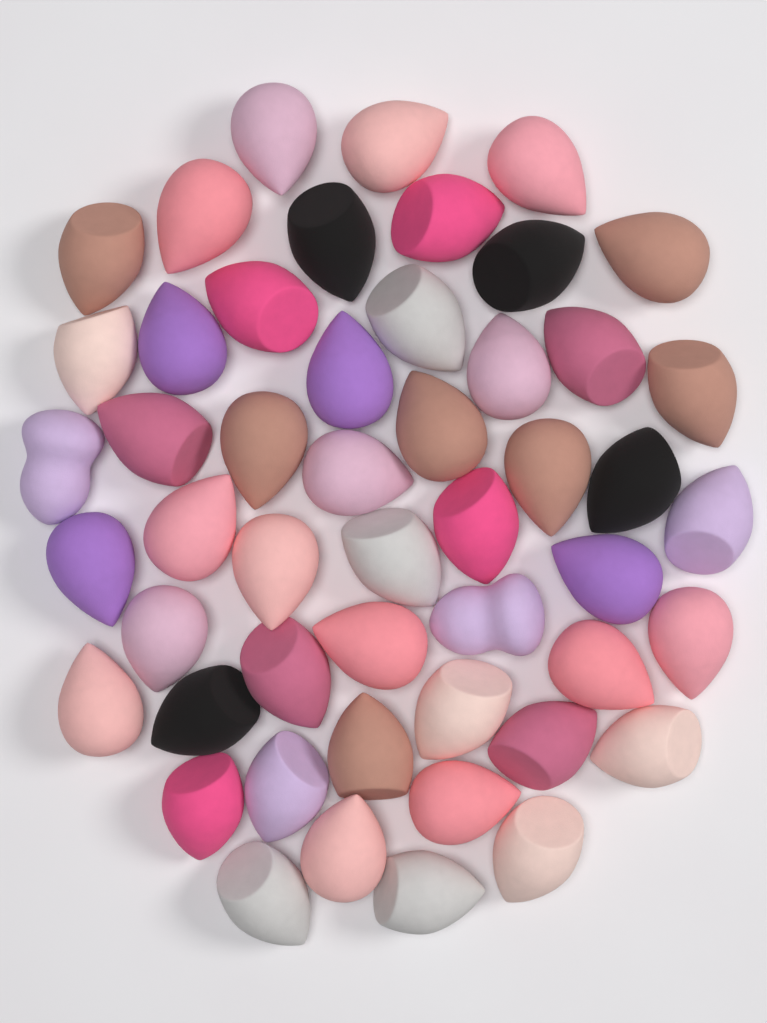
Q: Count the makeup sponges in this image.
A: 50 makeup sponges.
